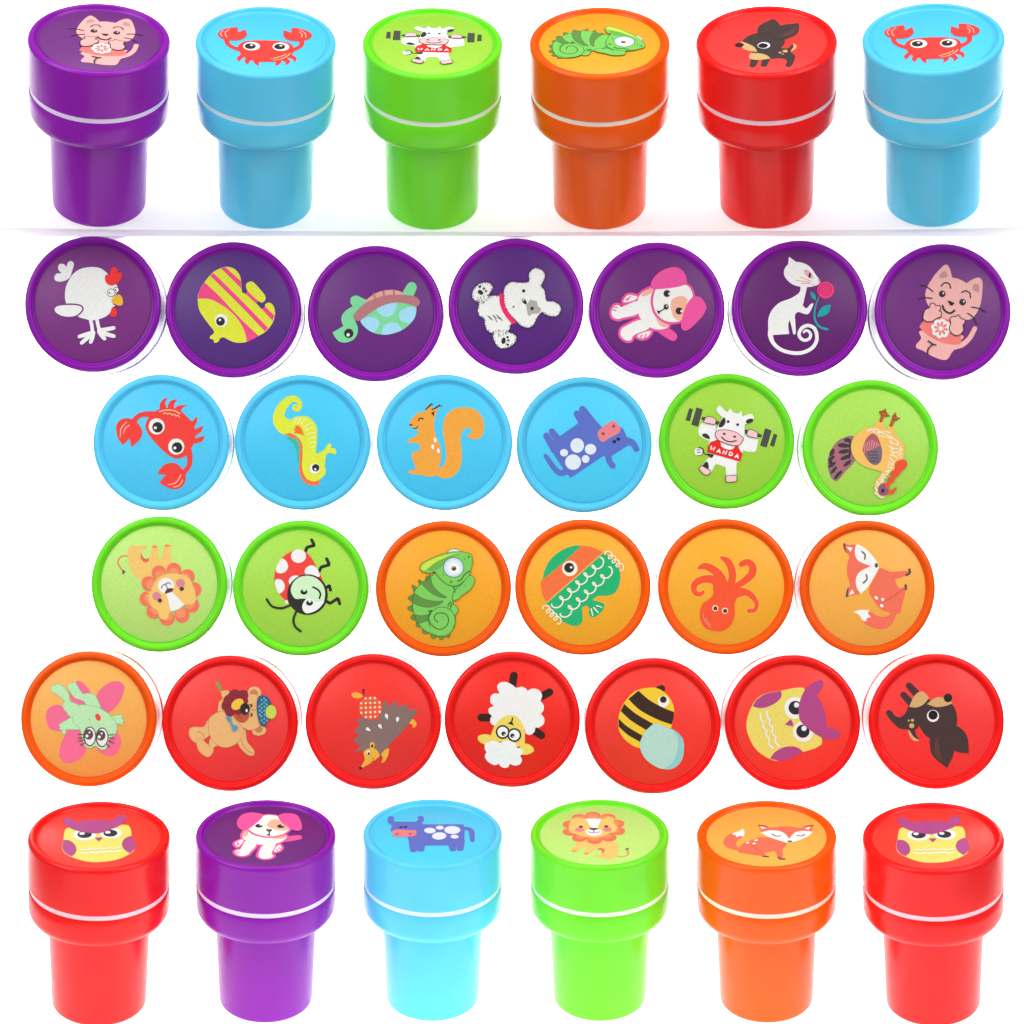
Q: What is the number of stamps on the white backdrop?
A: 38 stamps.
